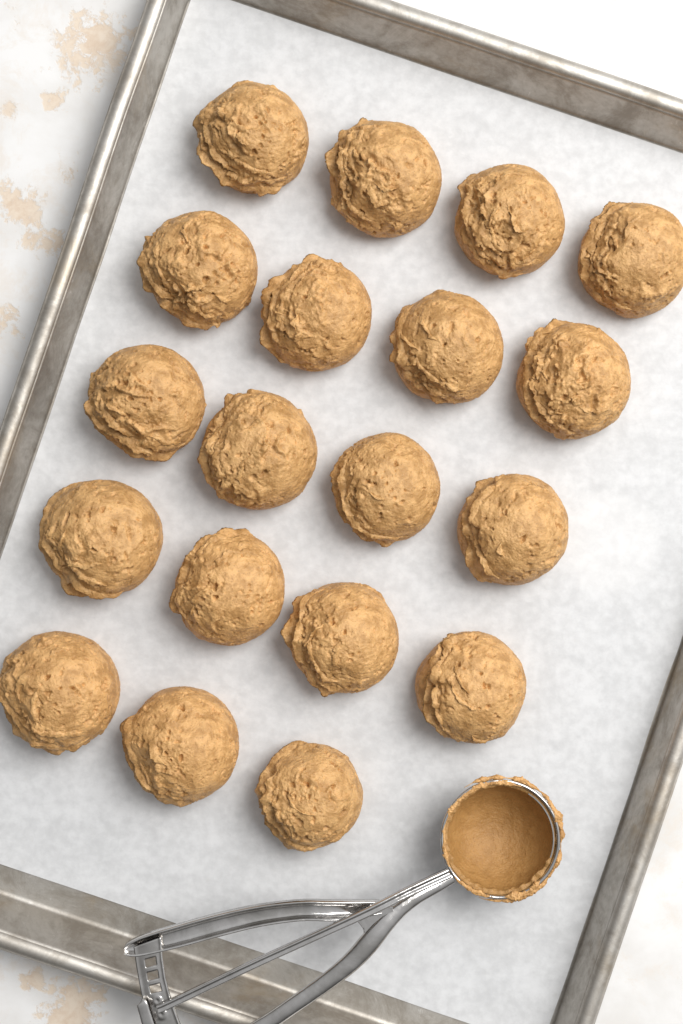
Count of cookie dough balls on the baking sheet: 19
